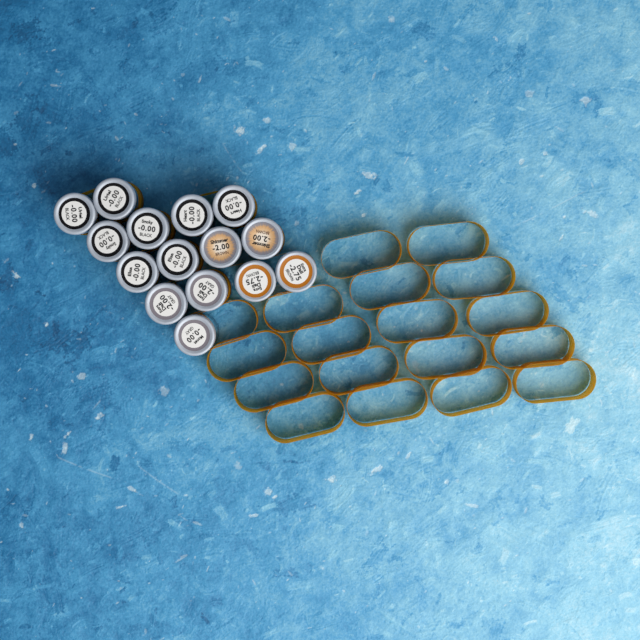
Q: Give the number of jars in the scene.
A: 15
